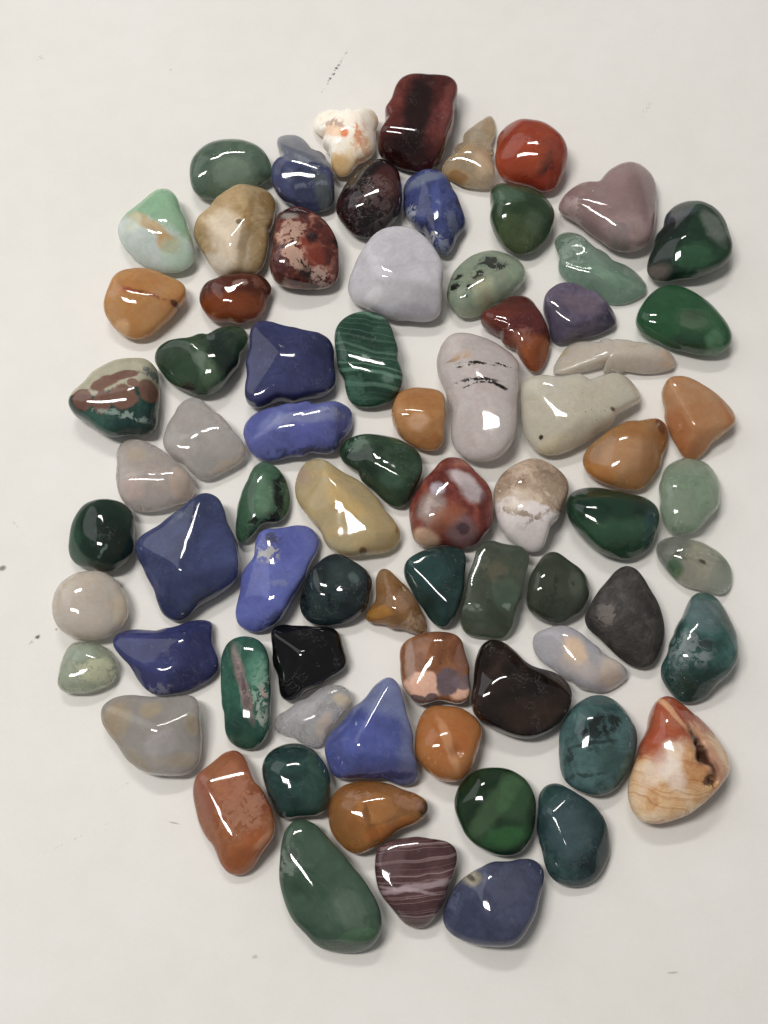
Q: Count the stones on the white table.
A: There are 75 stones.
